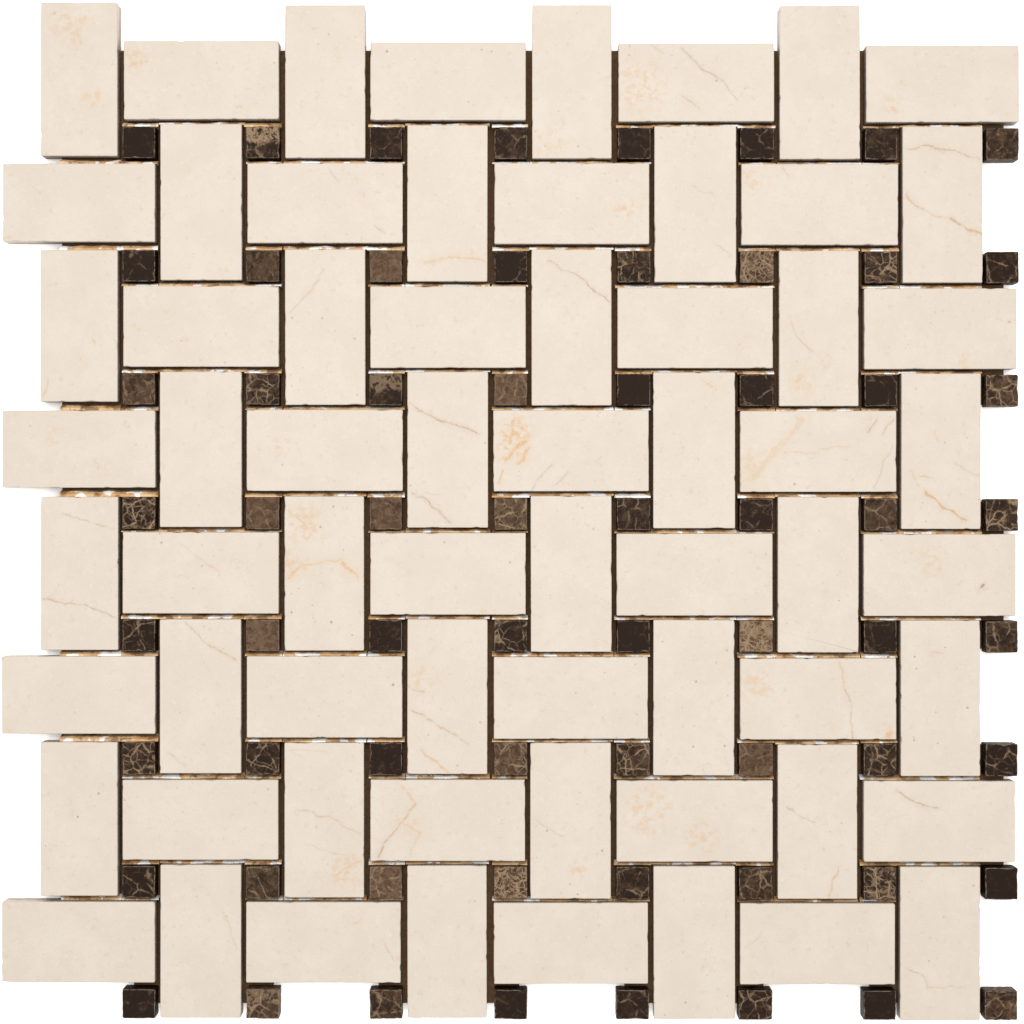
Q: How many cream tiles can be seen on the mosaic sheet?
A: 64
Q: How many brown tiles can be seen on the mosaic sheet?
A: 64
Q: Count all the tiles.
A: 128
